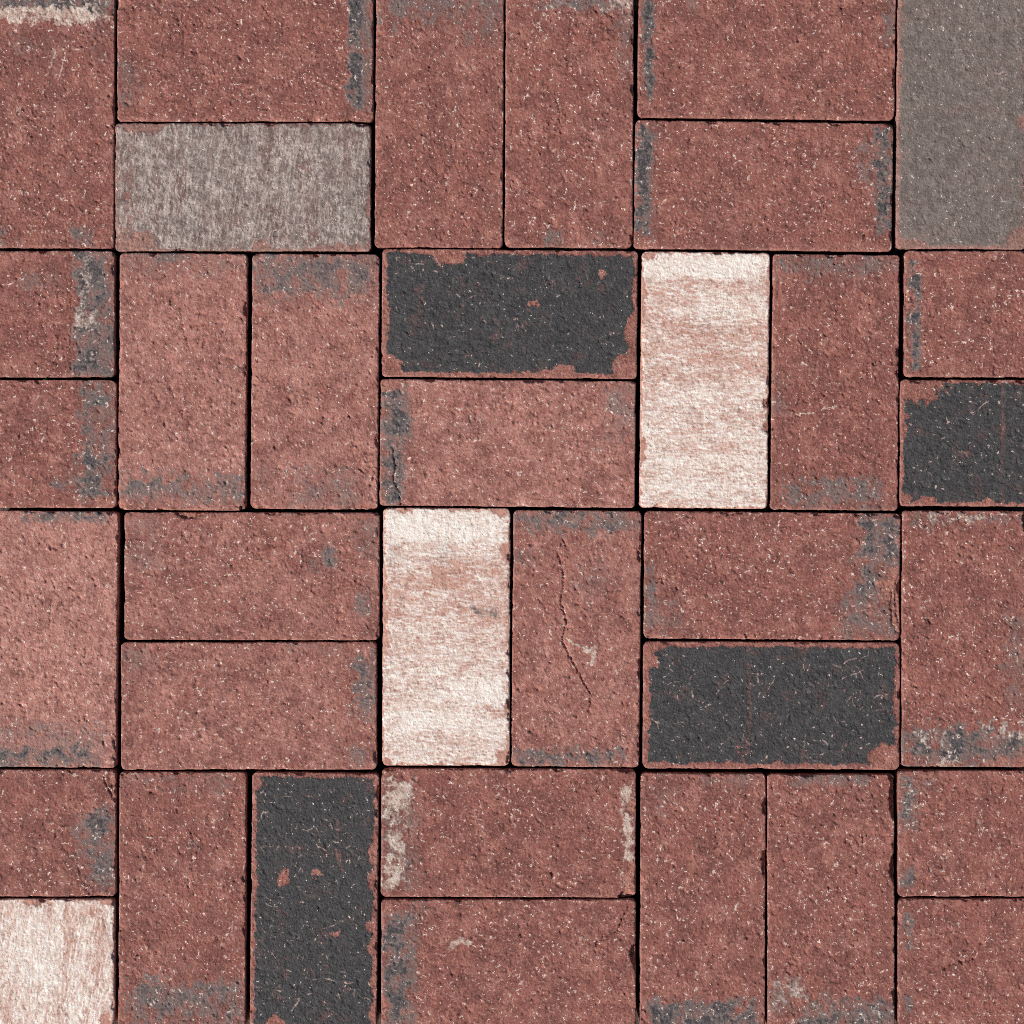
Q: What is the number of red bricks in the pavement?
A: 27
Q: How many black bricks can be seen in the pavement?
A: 4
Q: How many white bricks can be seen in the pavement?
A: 3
